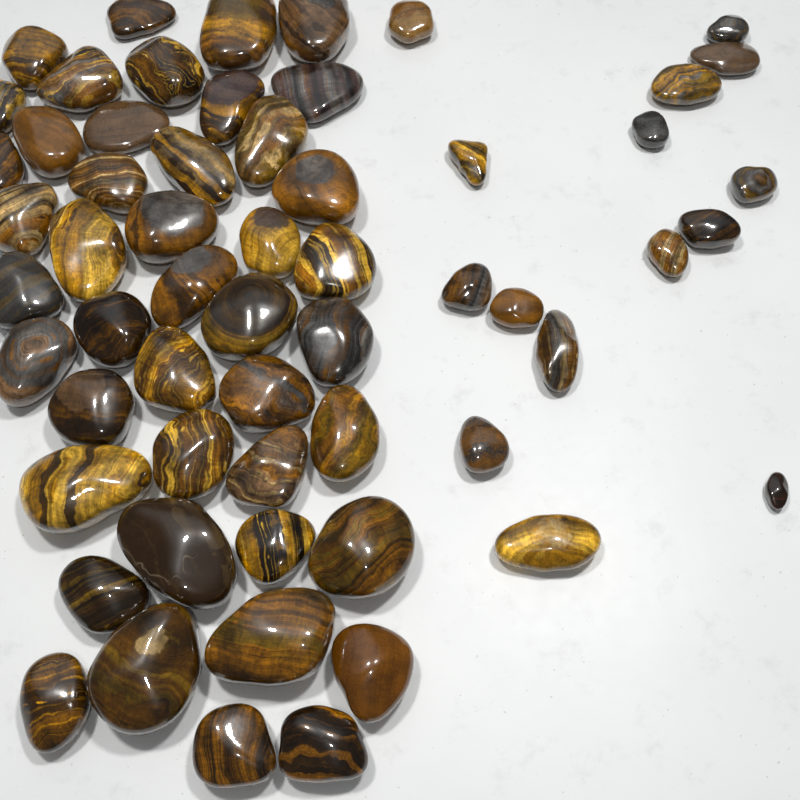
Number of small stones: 15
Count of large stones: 44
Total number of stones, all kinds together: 59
